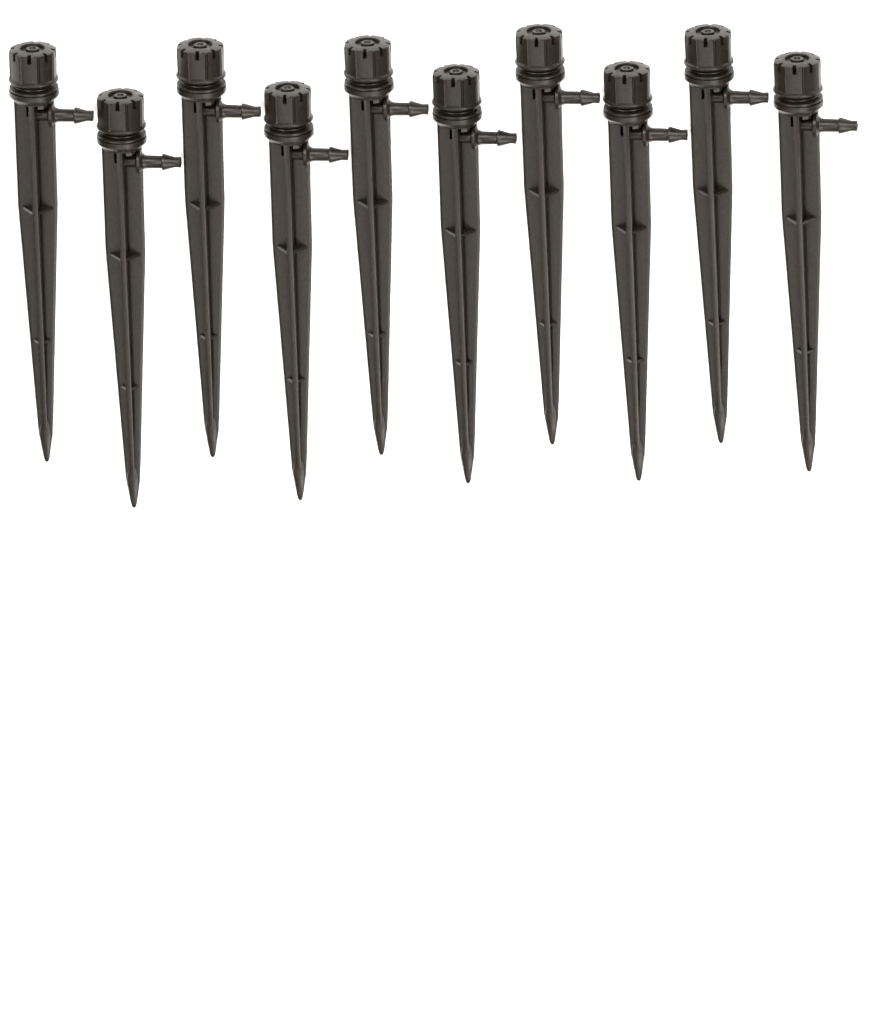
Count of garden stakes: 10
